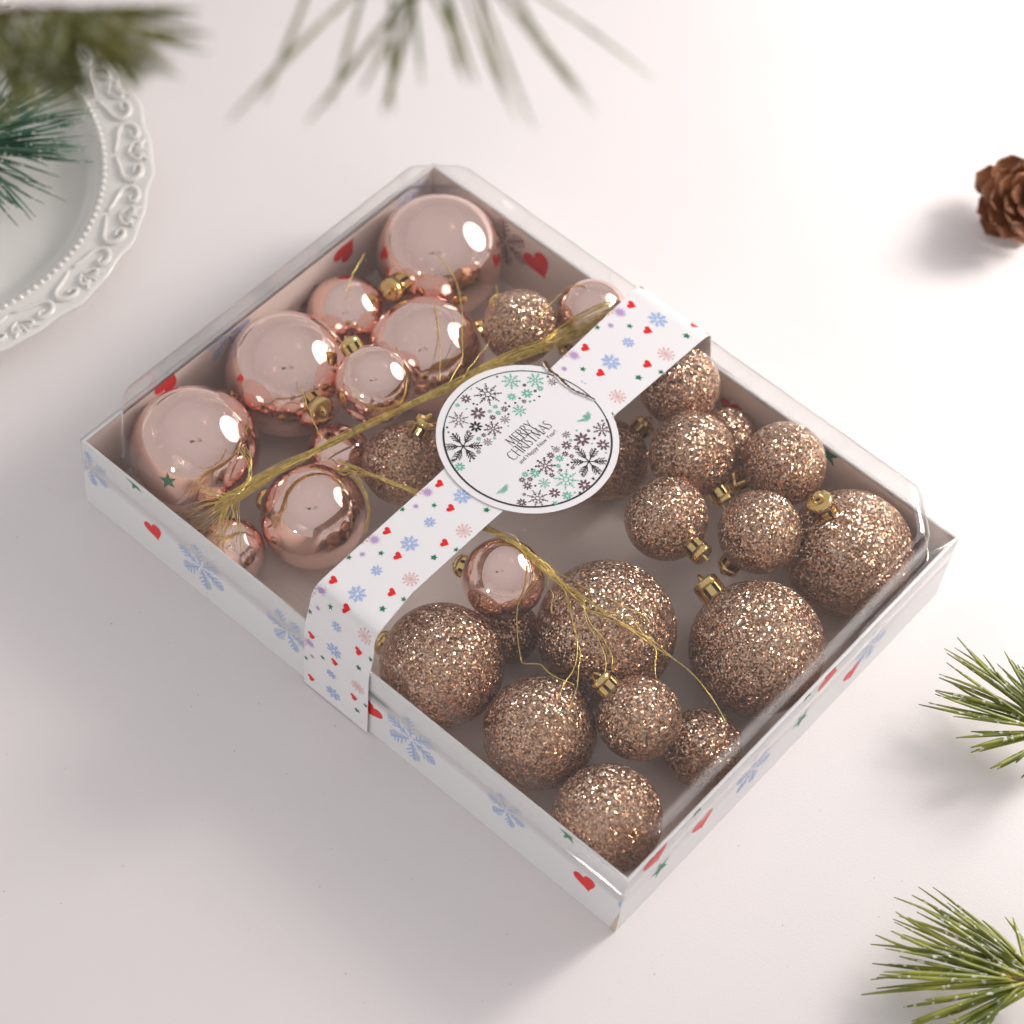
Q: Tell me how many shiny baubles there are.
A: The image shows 11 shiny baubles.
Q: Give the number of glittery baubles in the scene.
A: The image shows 18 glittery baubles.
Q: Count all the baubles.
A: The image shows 29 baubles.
